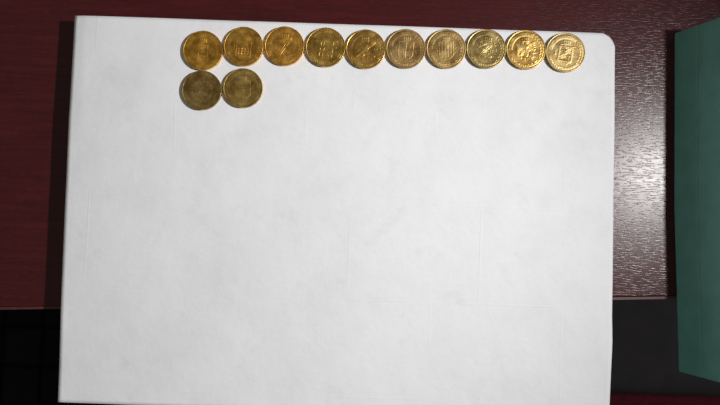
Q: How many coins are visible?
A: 12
